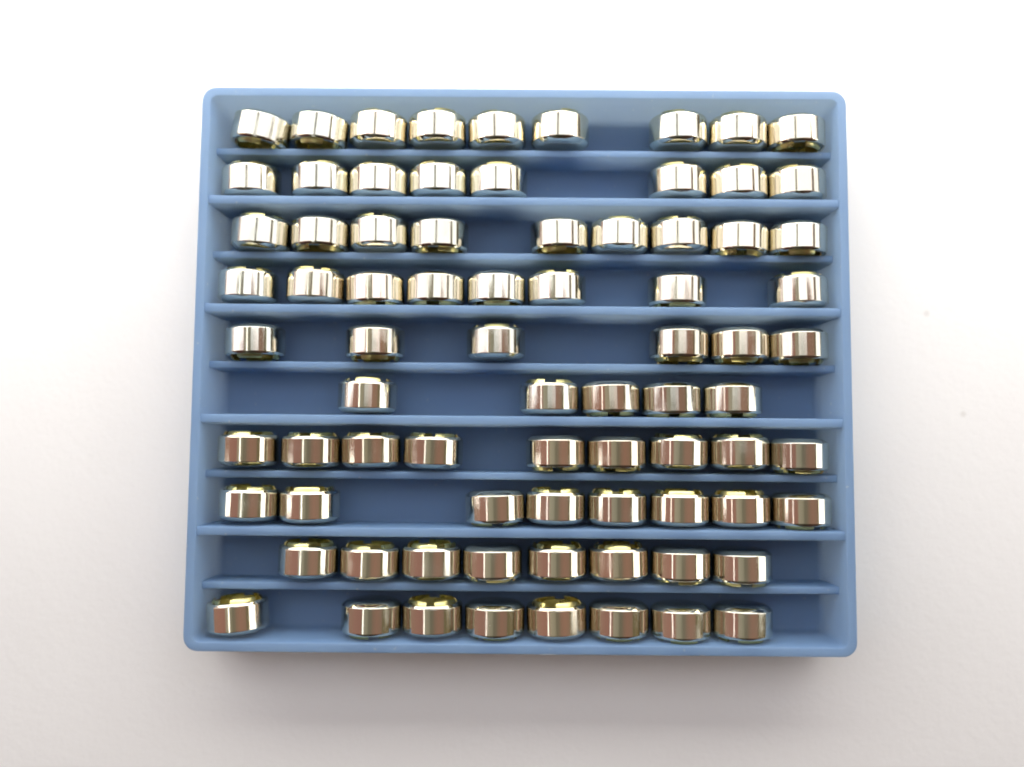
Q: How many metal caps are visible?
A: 78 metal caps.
